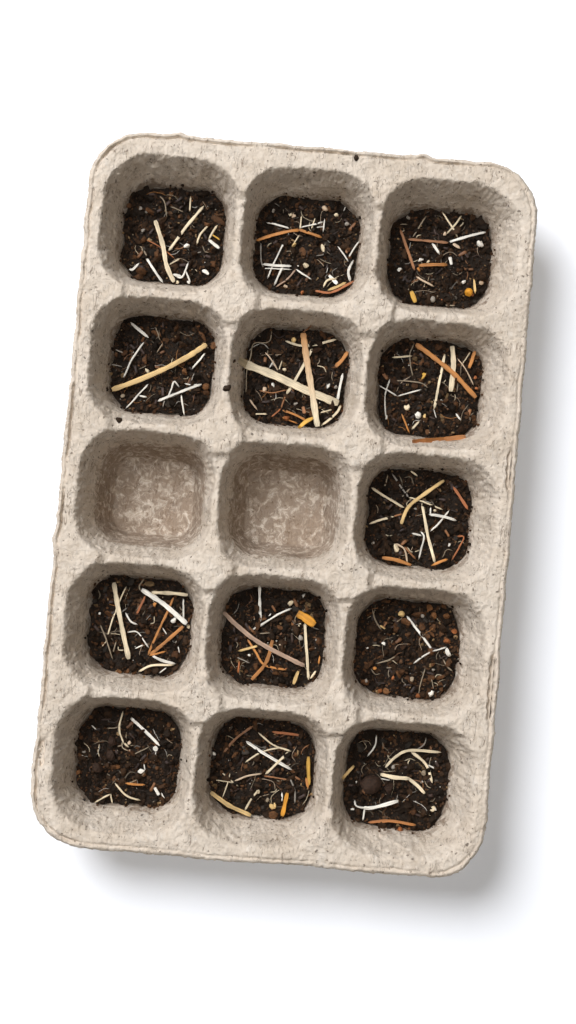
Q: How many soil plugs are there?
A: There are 13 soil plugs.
